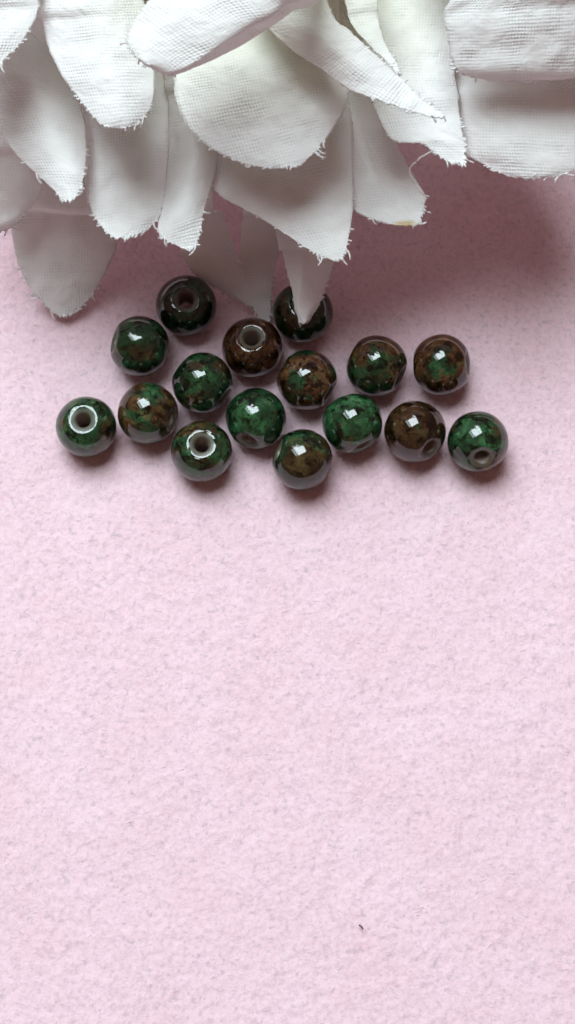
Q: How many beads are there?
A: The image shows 16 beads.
